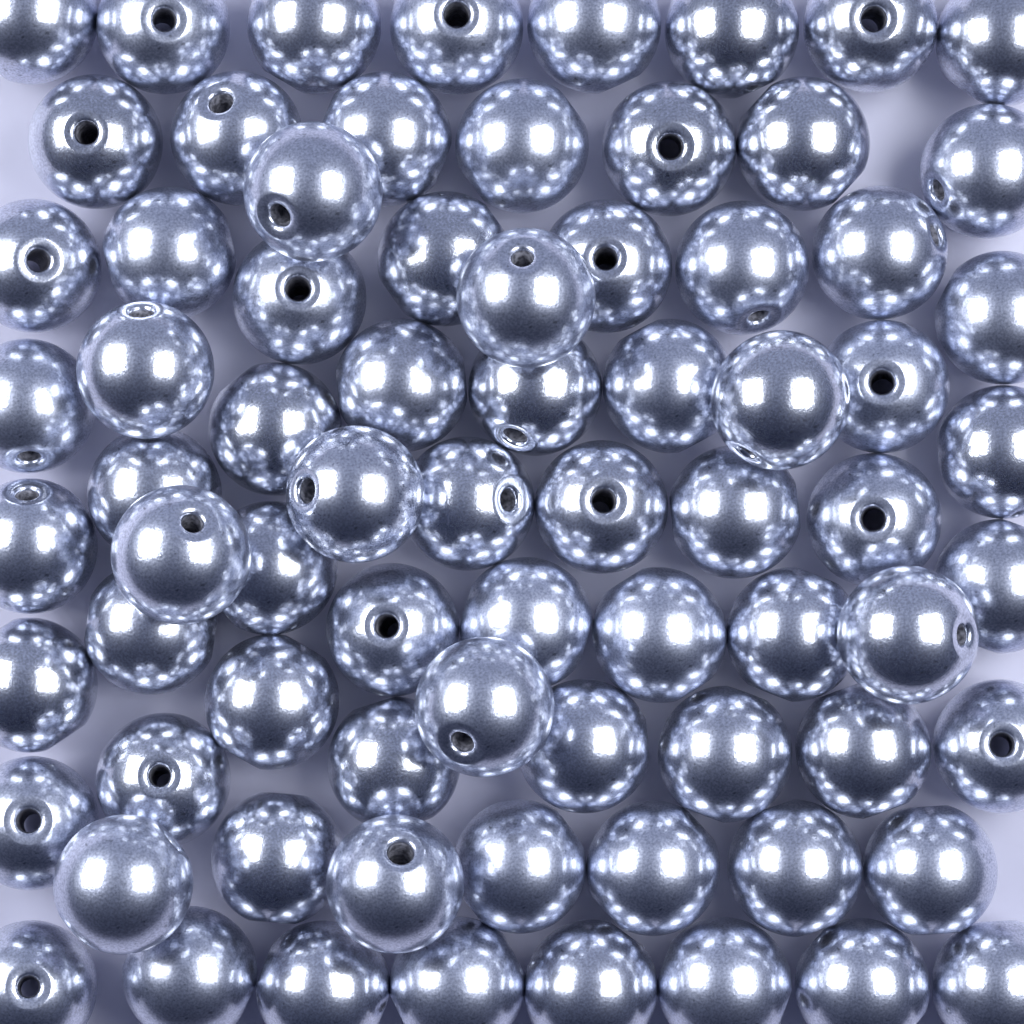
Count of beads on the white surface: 75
